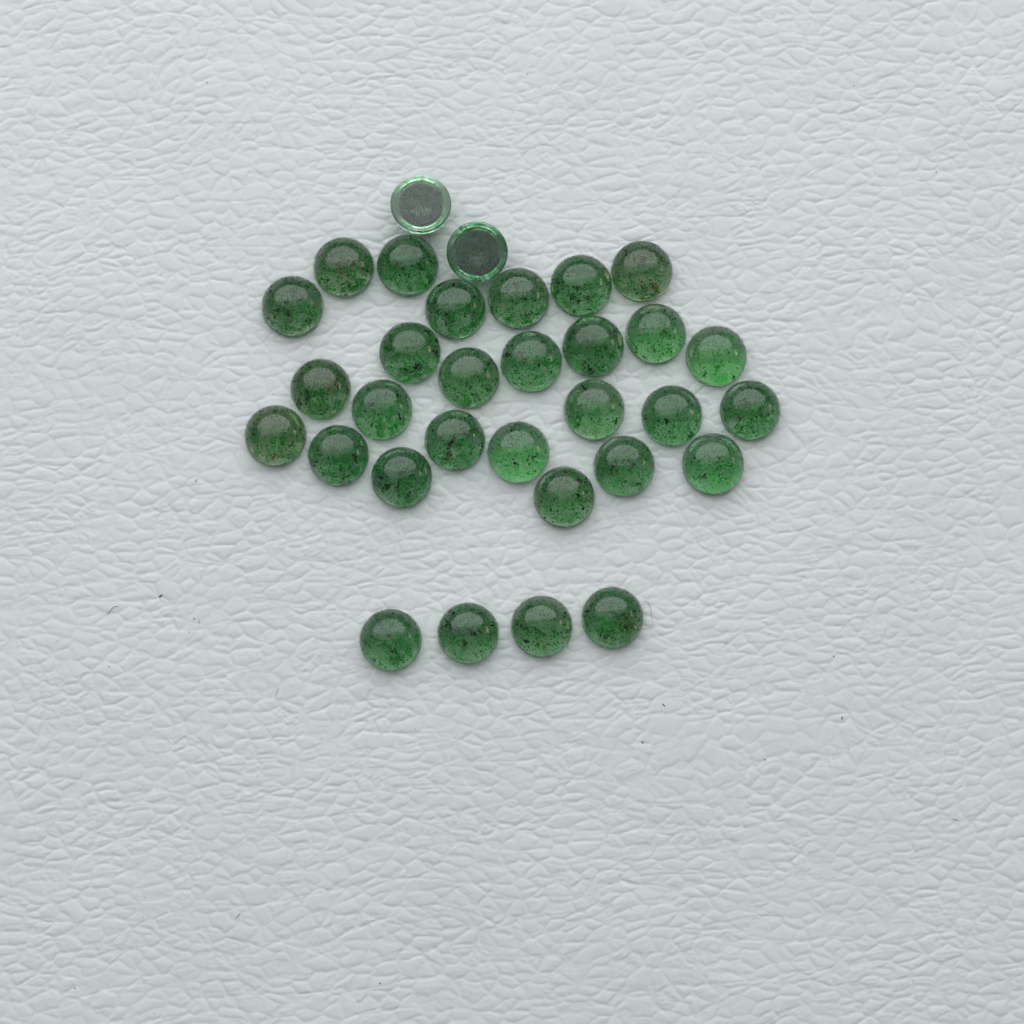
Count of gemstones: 32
